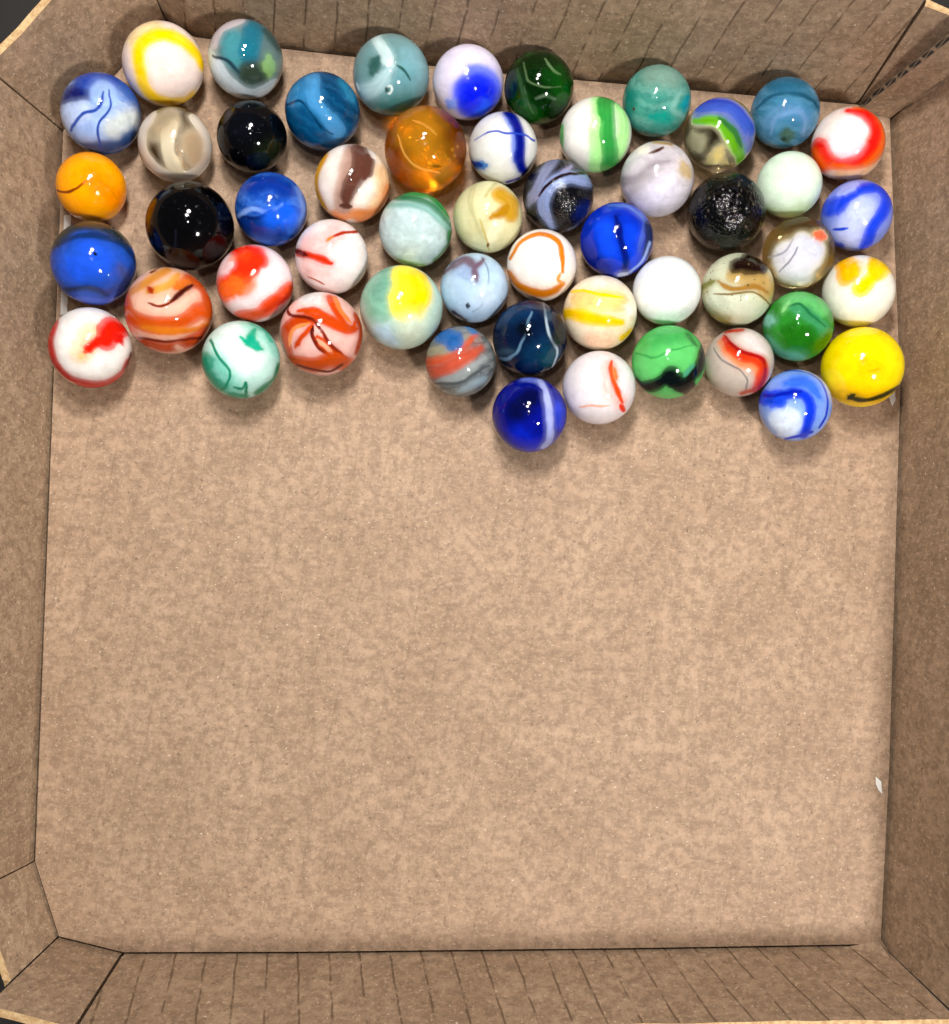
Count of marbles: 52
